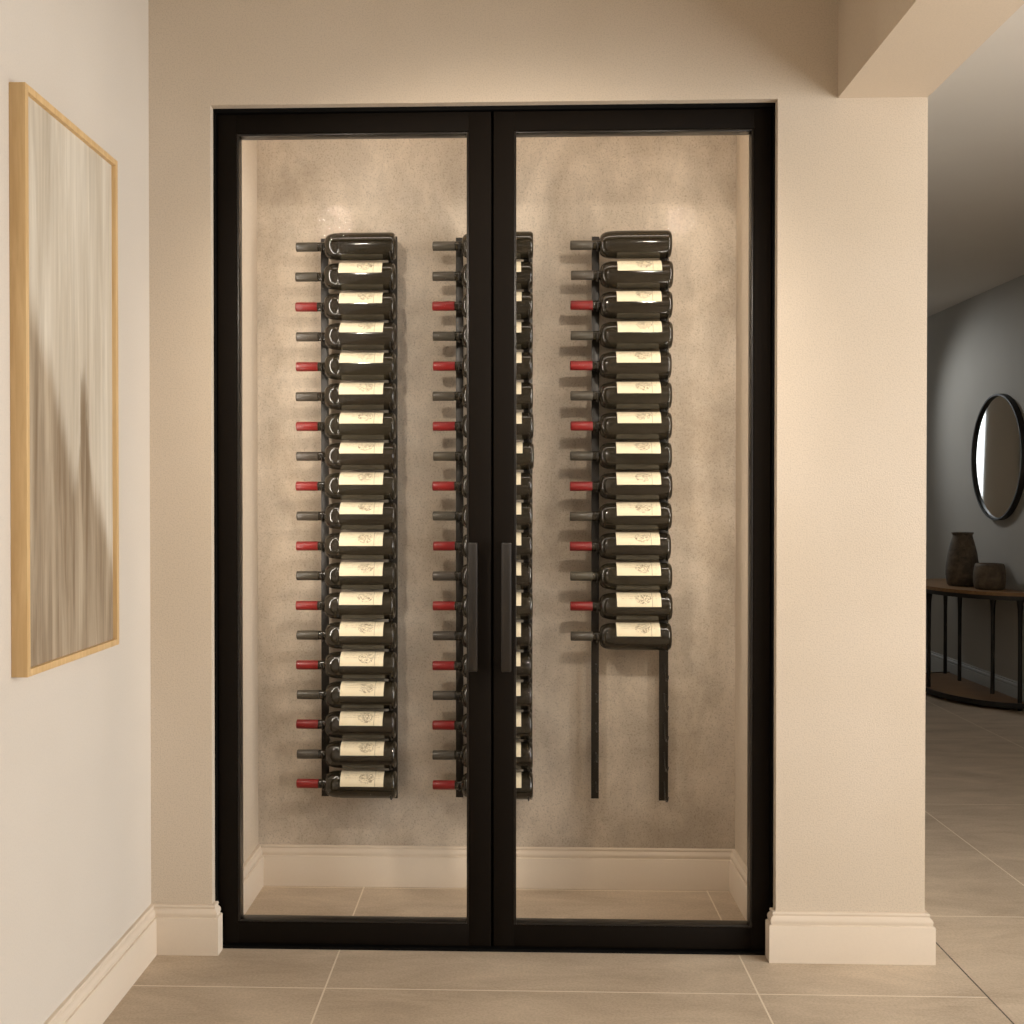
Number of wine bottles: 52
